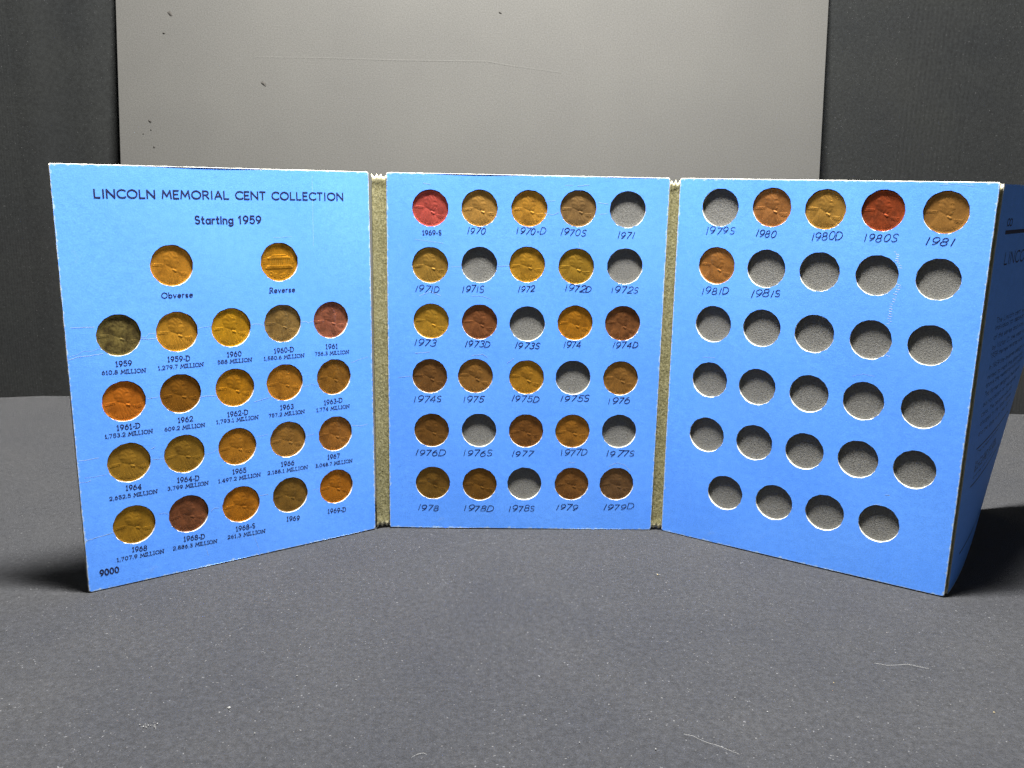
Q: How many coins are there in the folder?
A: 49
